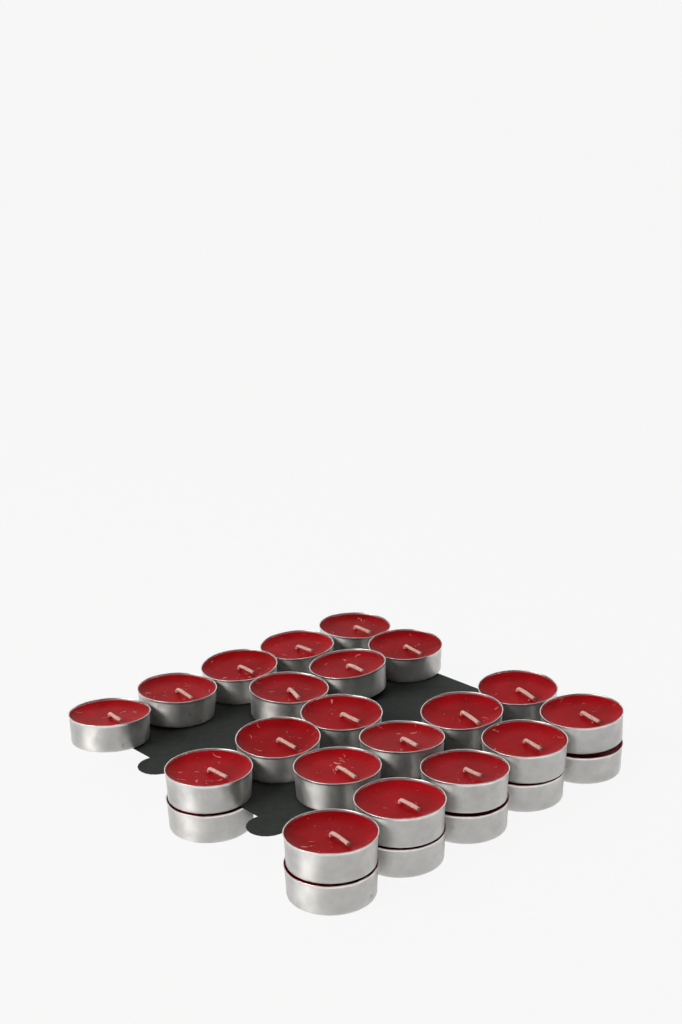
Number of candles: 26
